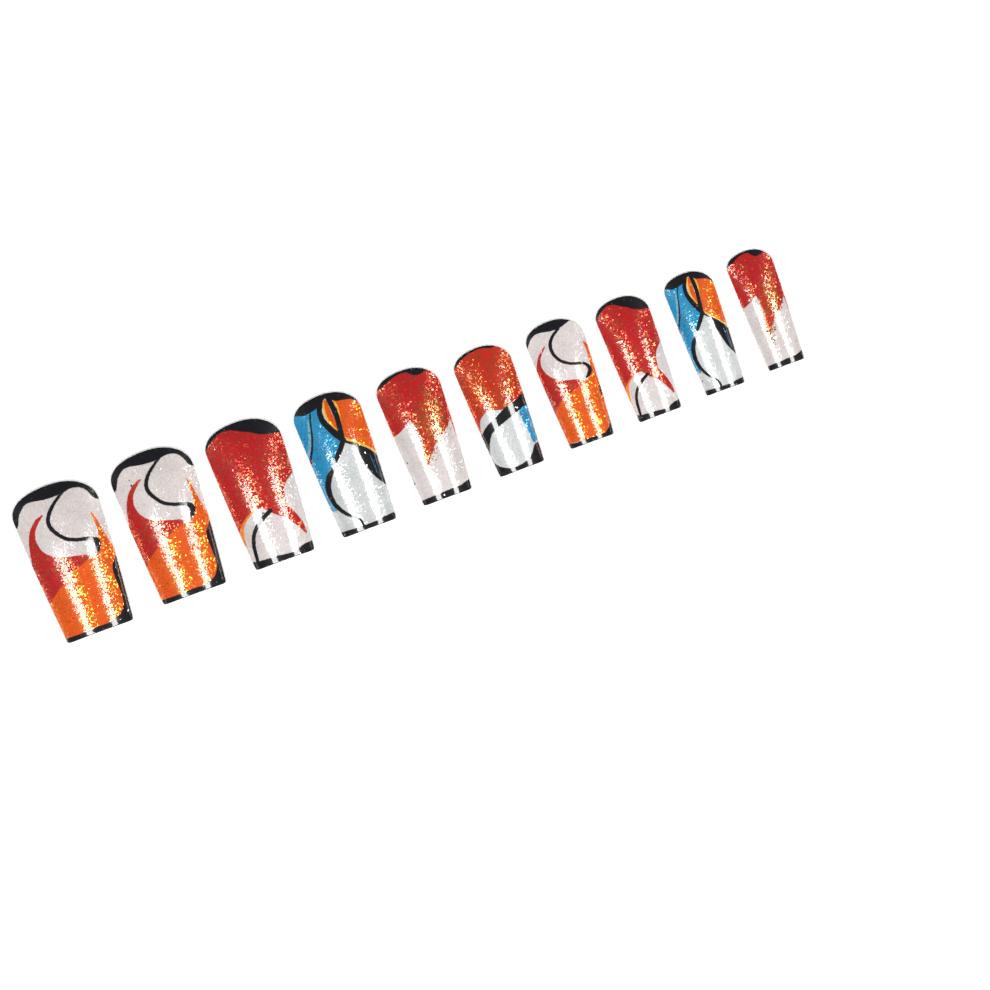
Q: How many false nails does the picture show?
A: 10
